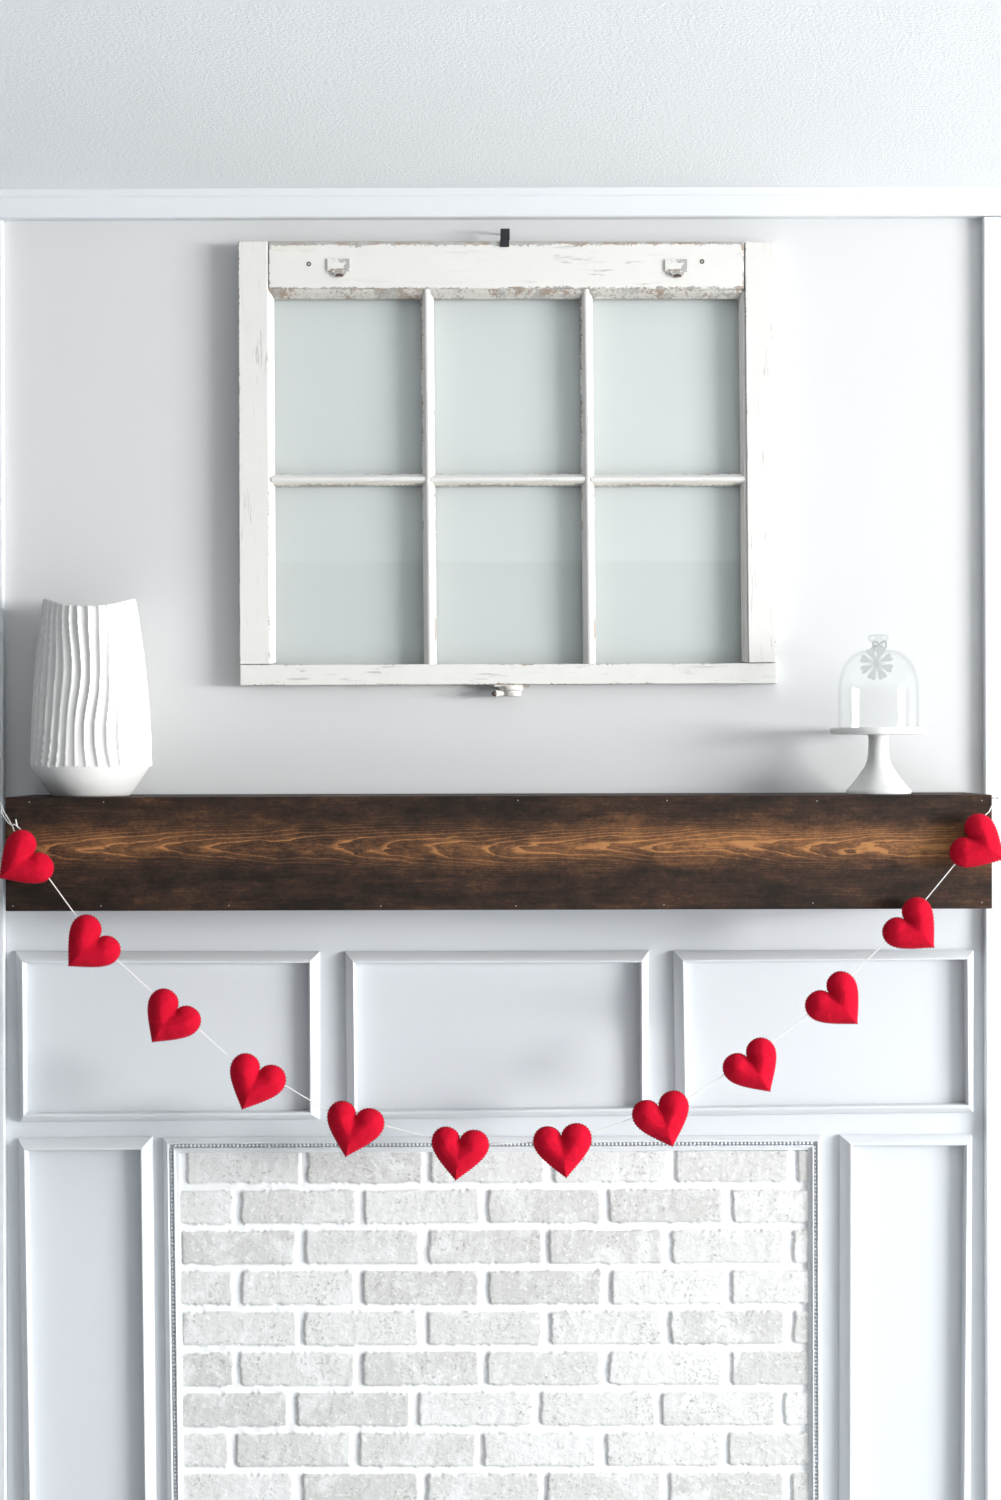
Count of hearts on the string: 12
